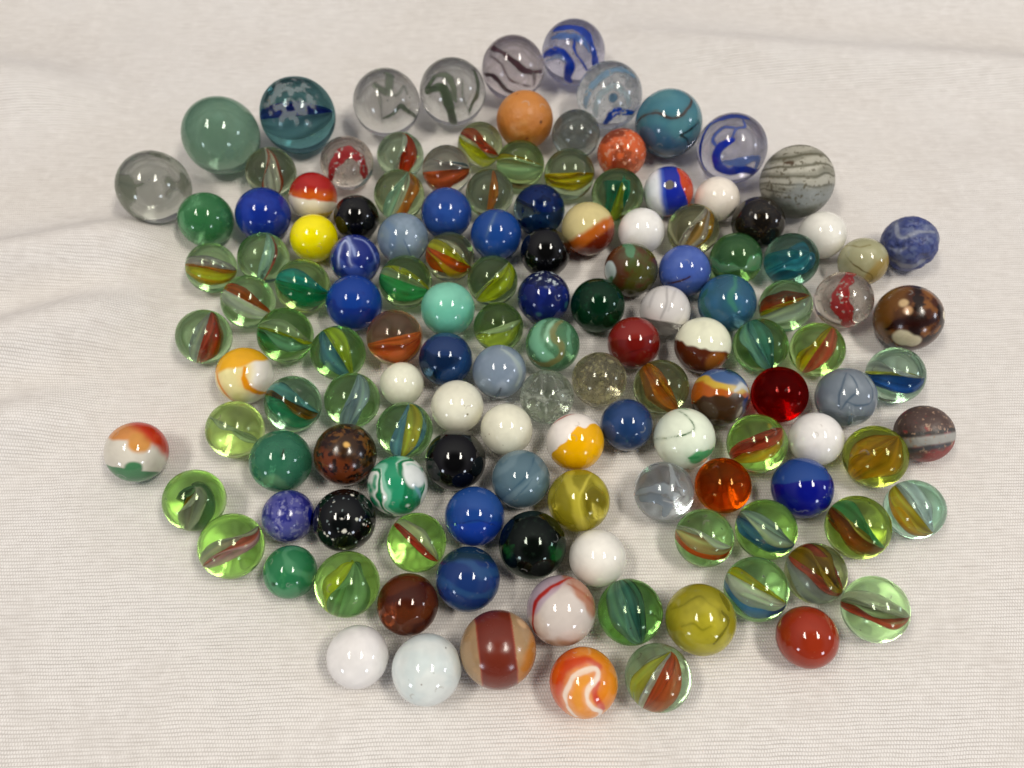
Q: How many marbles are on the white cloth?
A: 136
